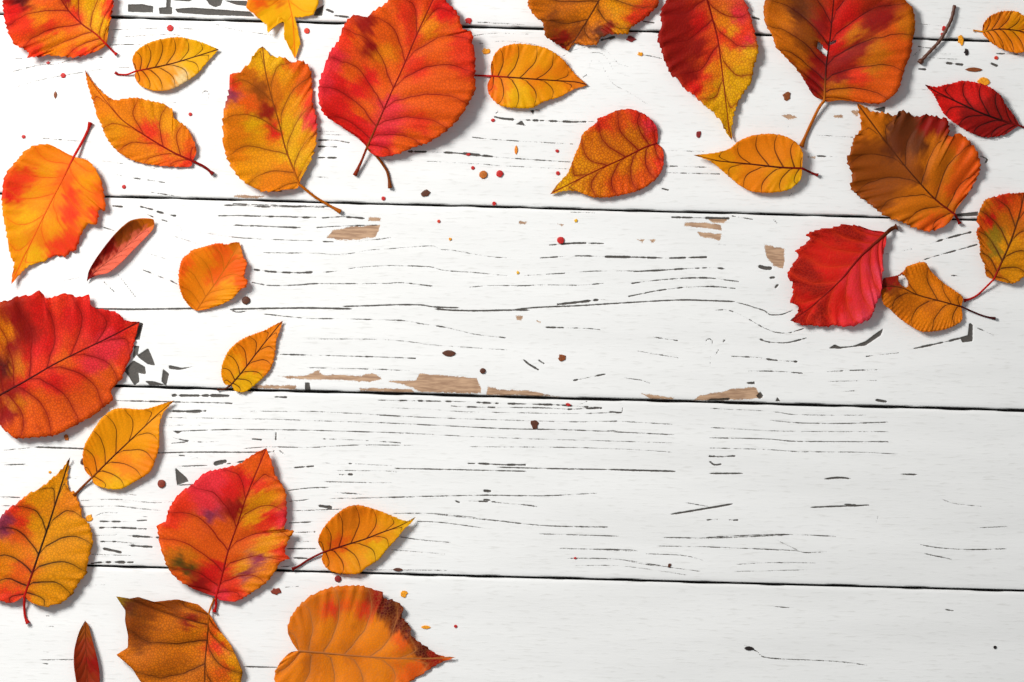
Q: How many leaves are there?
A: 30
